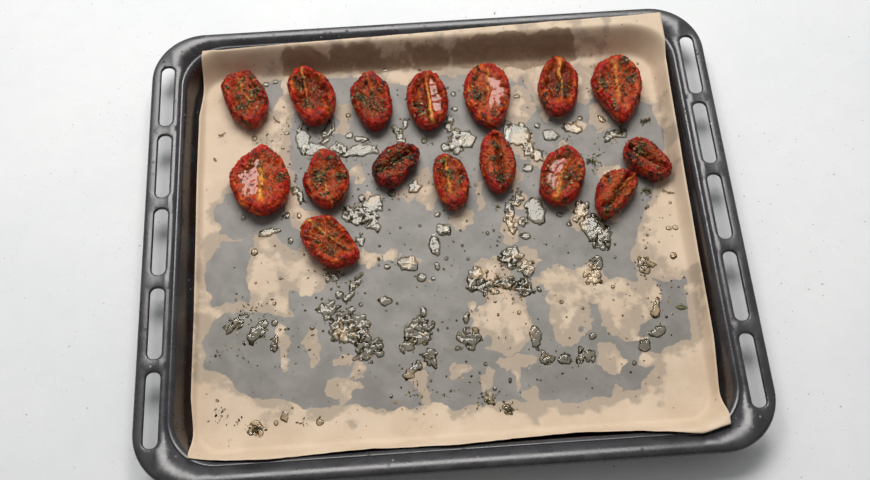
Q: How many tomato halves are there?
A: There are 16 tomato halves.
